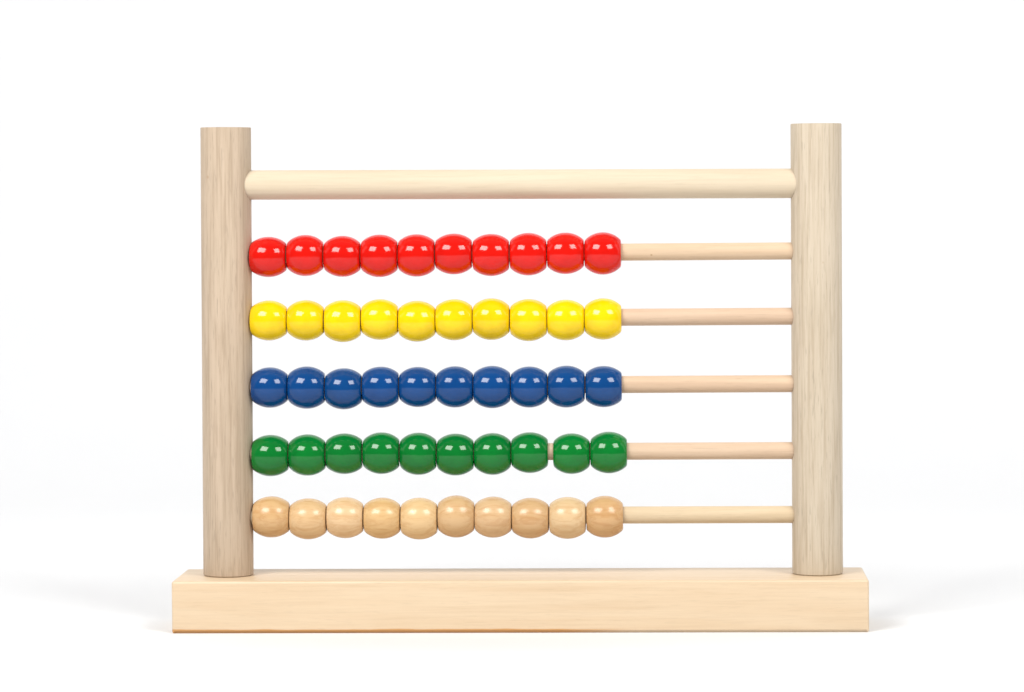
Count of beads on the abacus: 50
